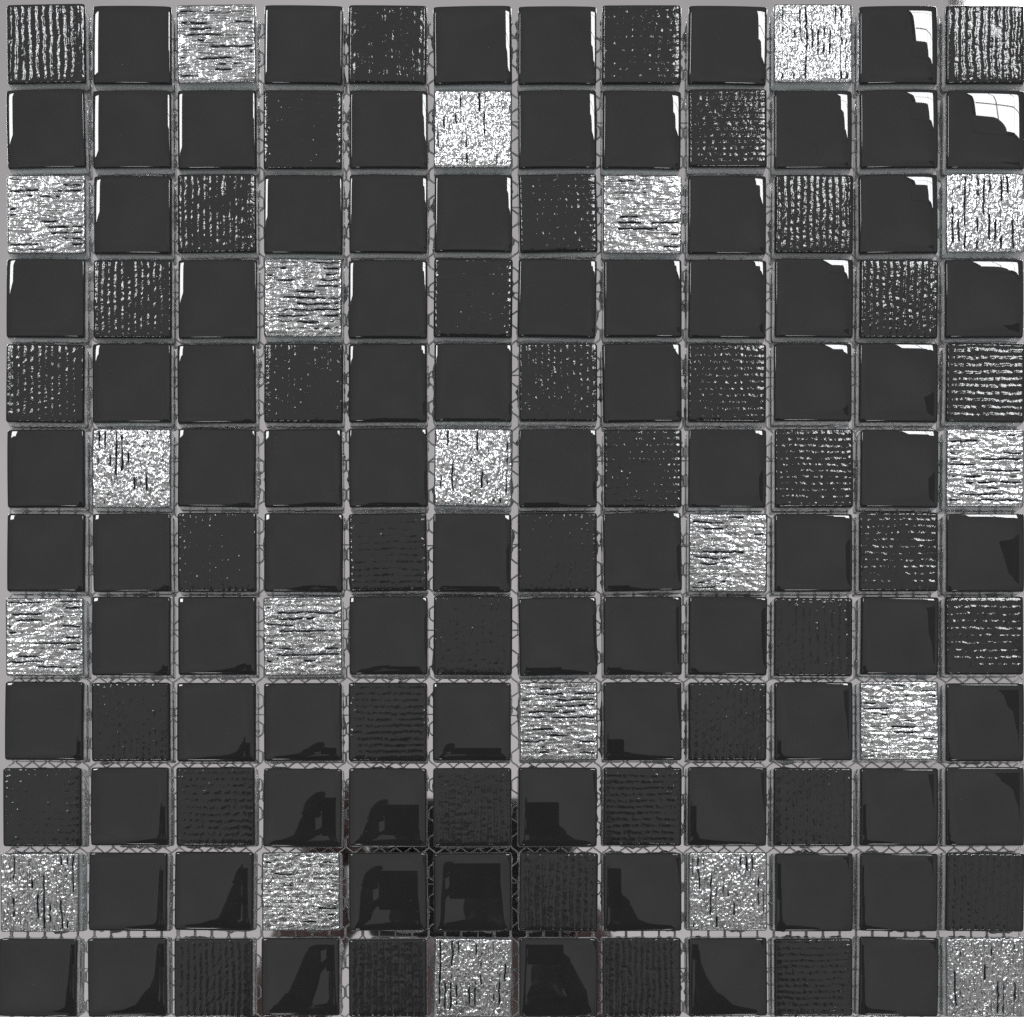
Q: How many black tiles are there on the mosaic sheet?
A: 124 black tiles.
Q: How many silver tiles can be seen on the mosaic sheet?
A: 20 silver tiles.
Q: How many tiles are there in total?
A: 144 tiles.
